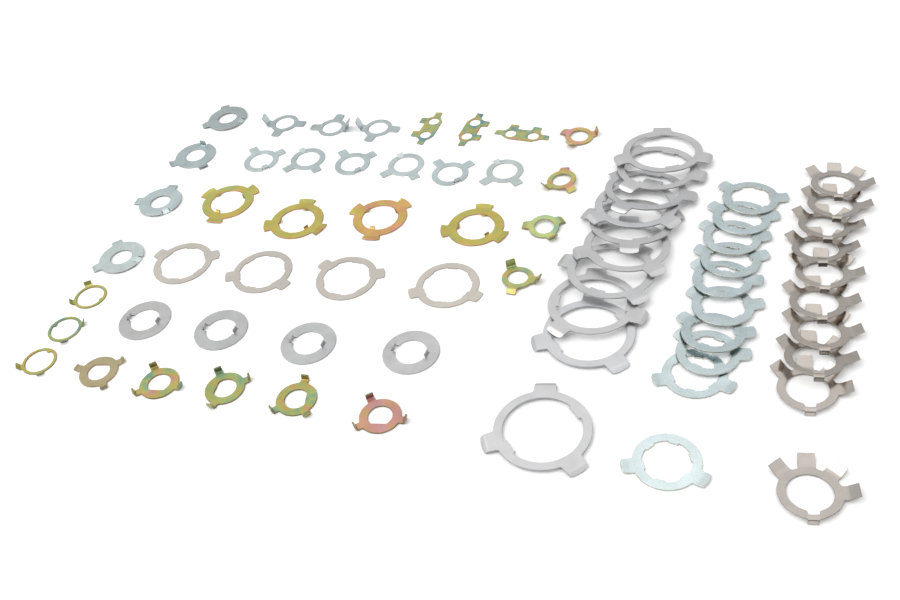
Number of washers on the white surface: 70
